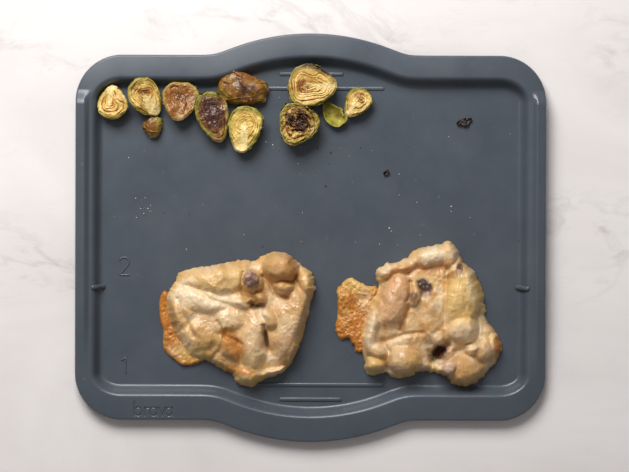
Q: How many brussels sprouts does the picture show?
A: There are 10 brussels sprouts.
